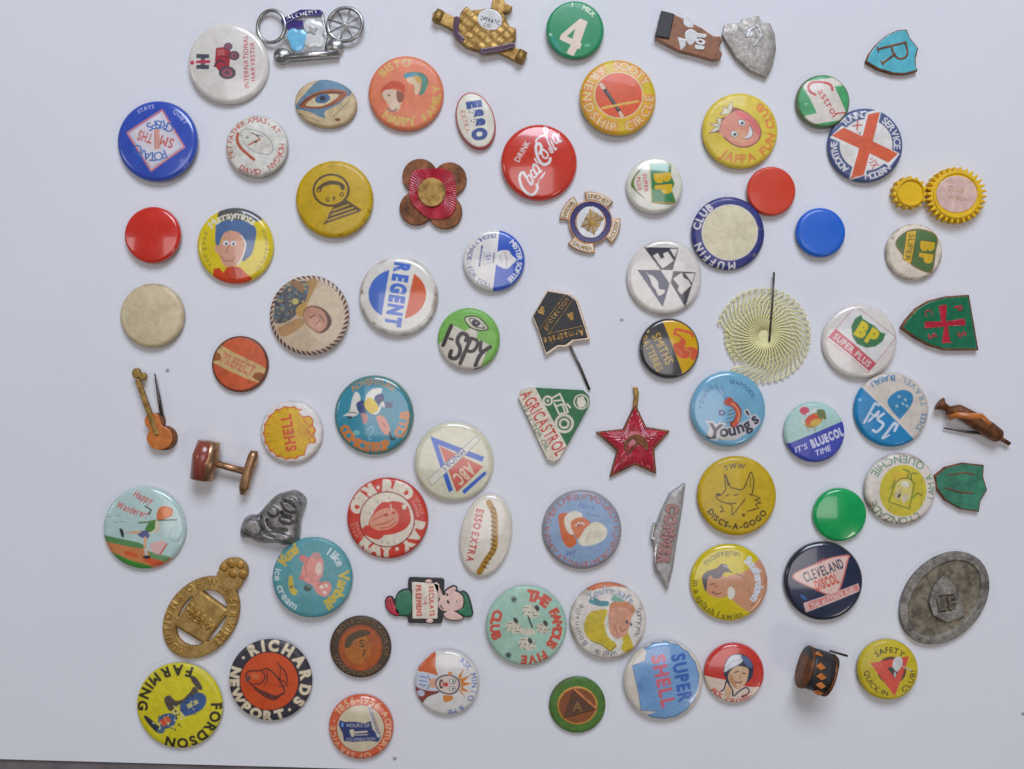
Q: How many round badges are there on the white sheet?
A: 53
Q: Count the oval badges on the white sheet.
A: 5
